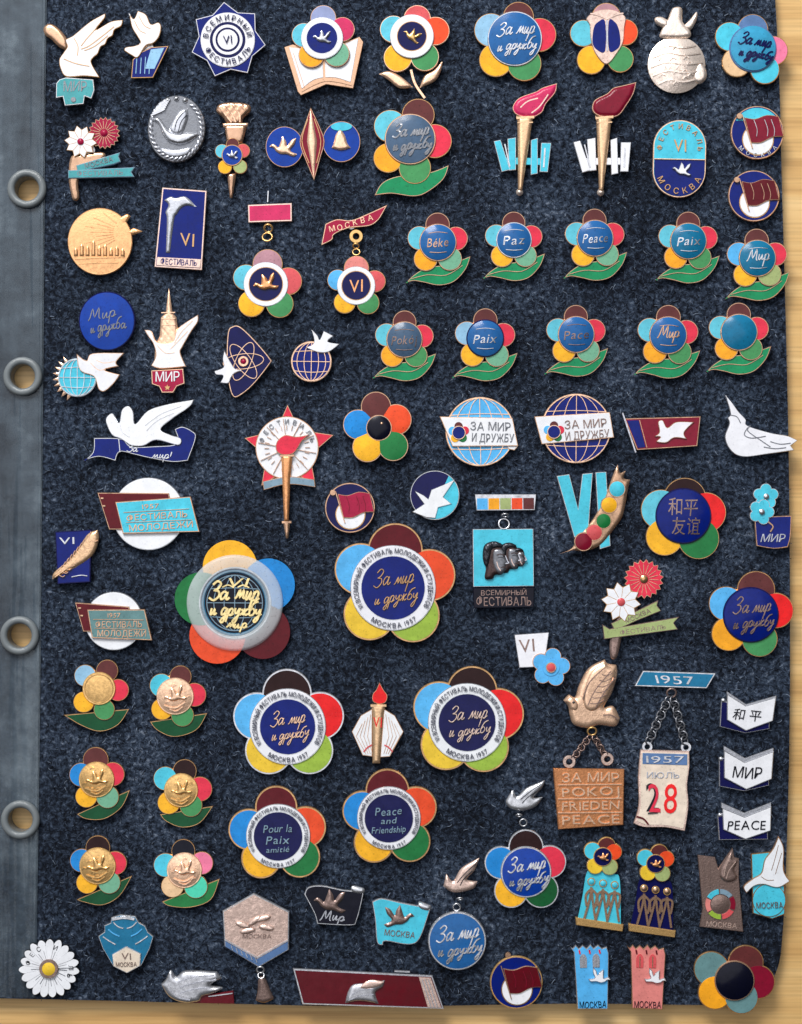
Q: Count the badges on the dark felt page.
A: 92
